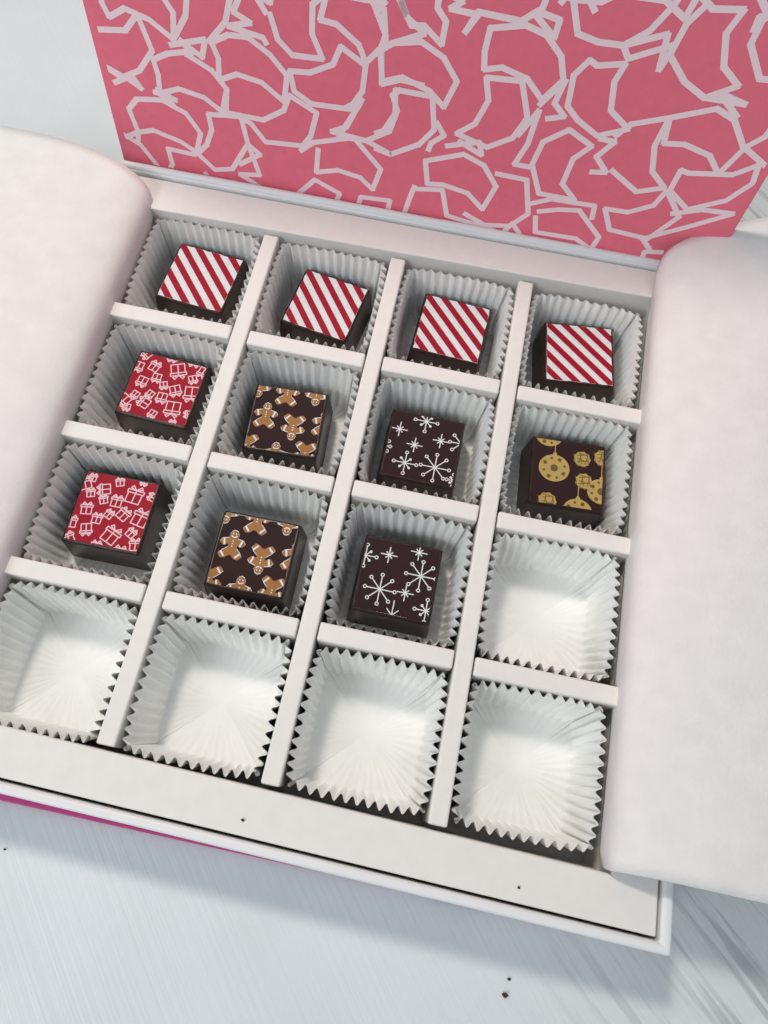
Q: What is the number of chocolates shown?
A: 11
